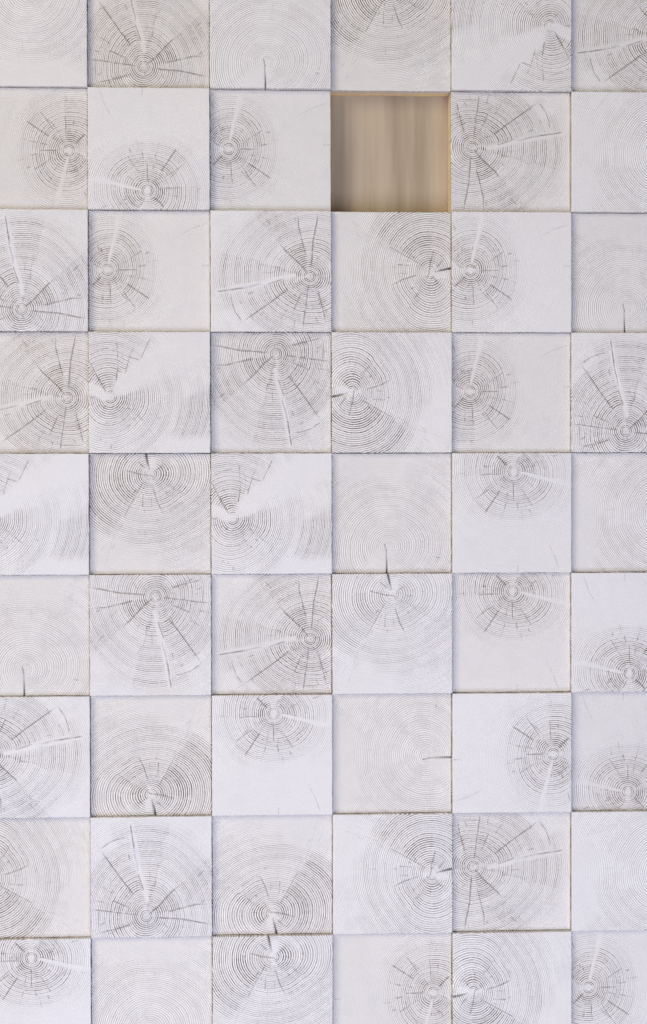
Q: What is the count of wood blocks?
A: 53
